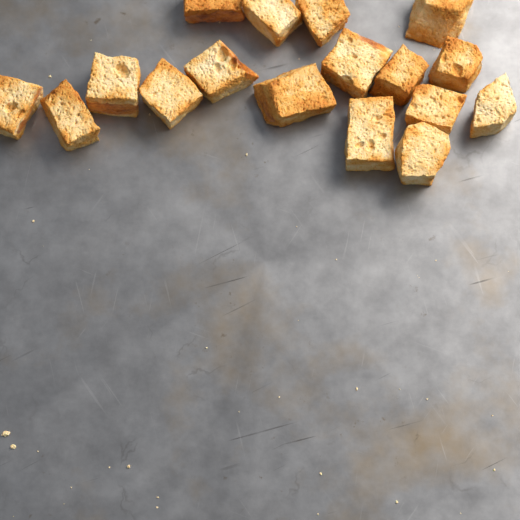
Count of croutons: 17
